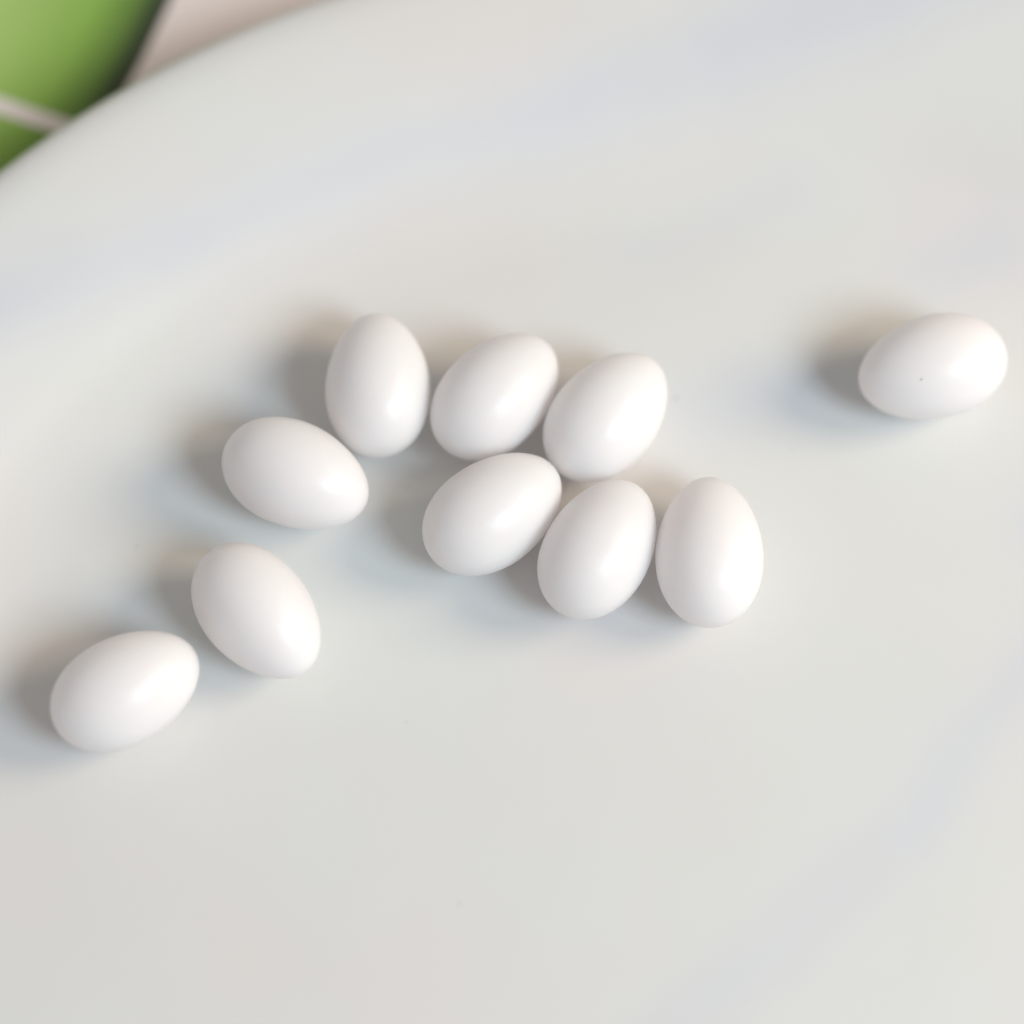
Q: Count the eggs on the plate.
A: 10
